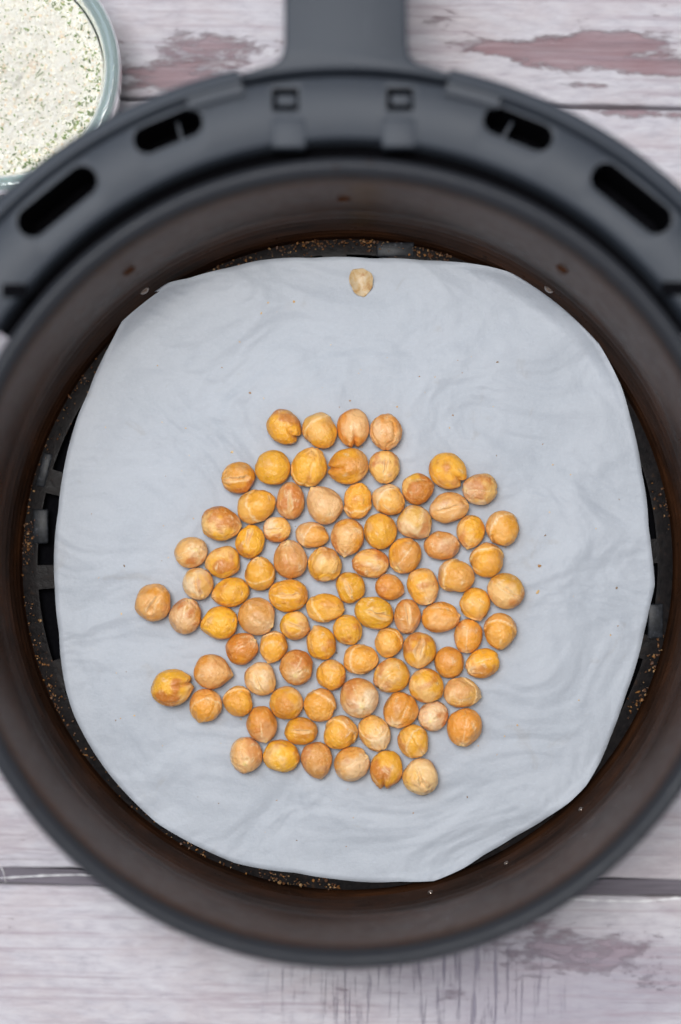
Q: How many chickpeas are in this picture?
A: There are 92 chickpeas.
